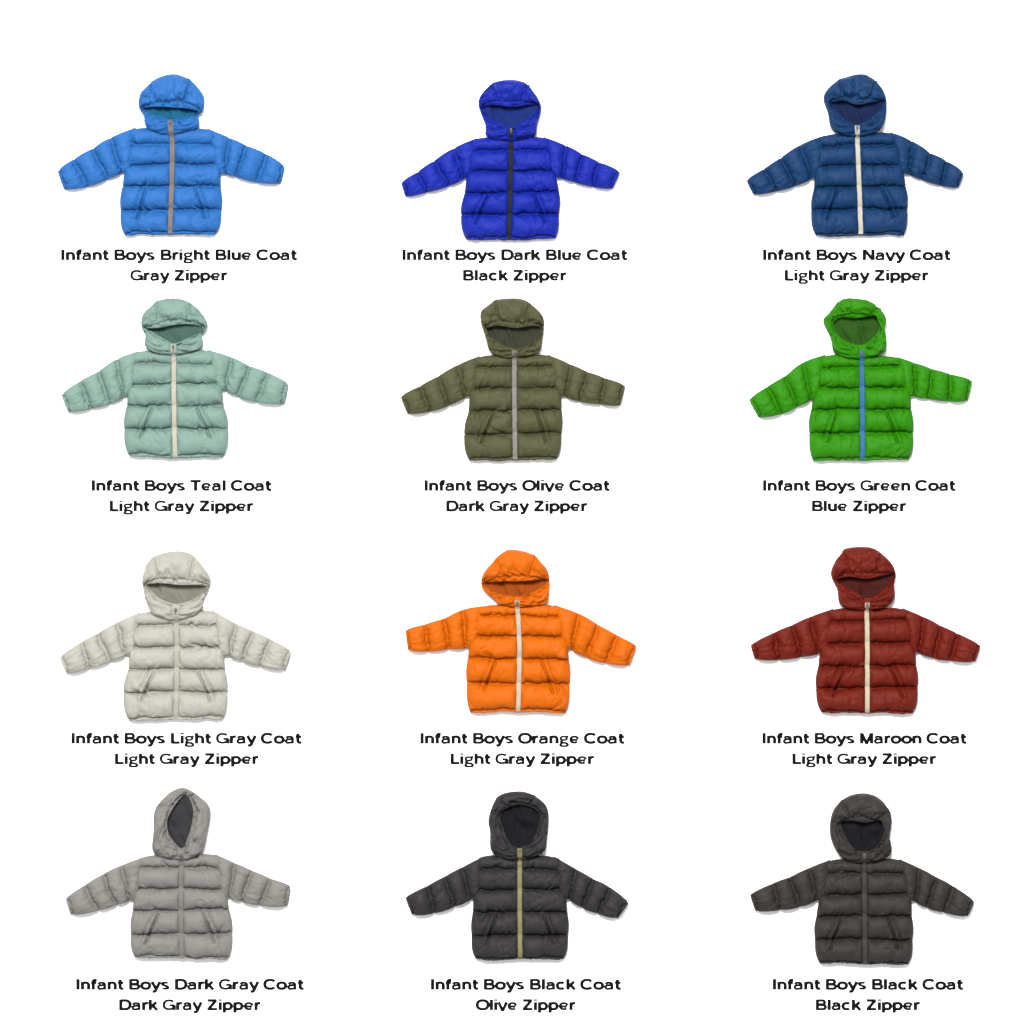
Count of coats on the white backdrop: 12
